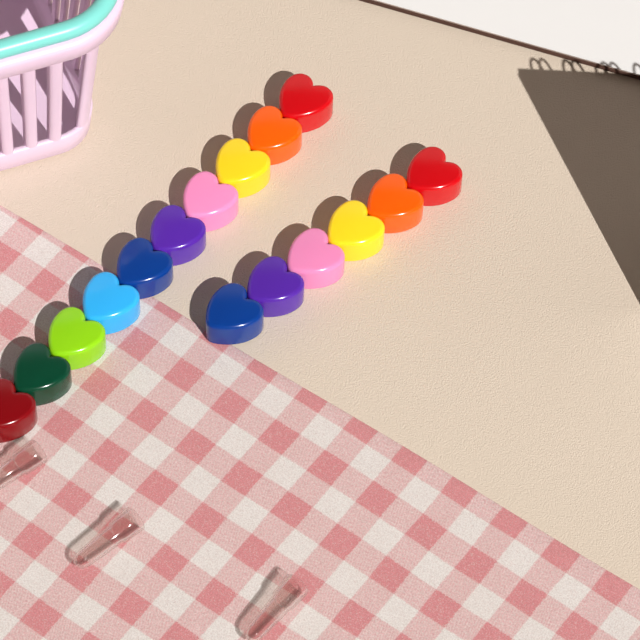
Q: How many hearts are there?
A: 16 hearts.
